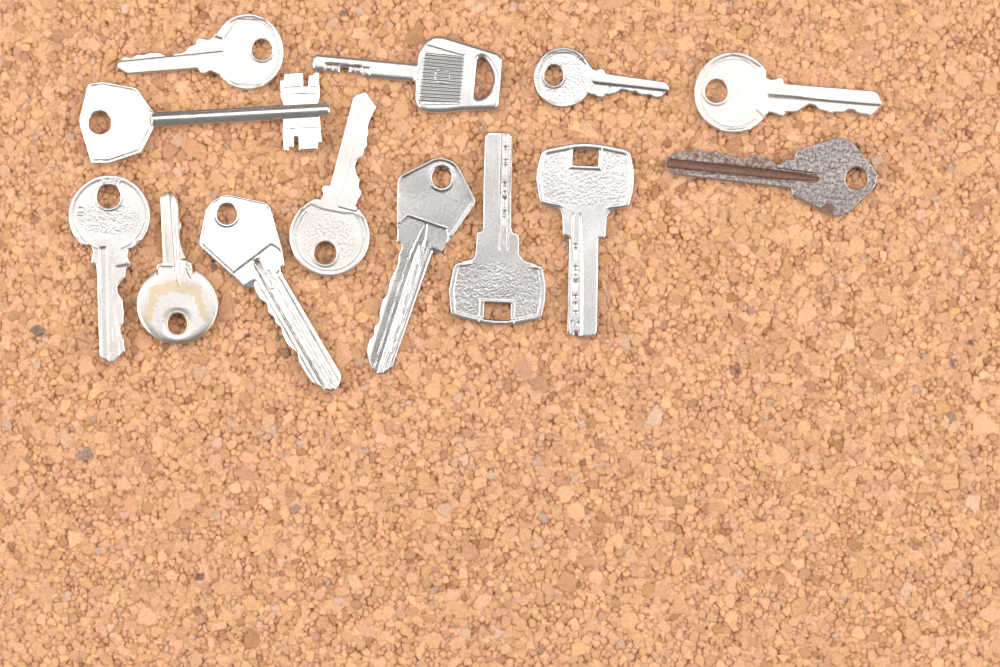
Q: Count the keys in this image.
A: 13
